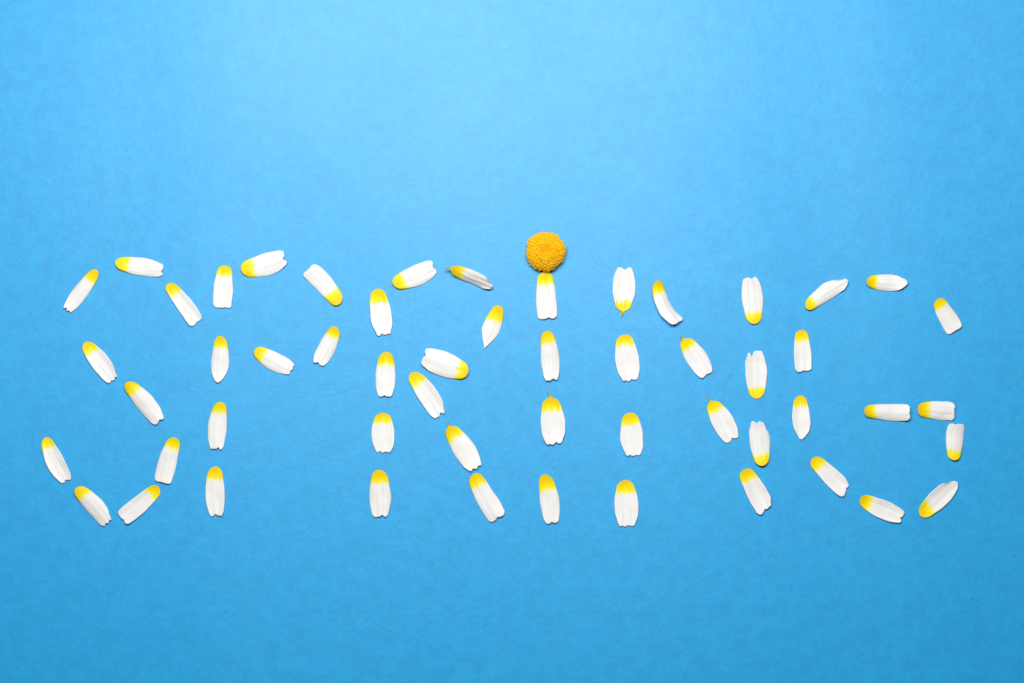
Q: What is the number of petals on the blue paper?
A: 54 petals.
